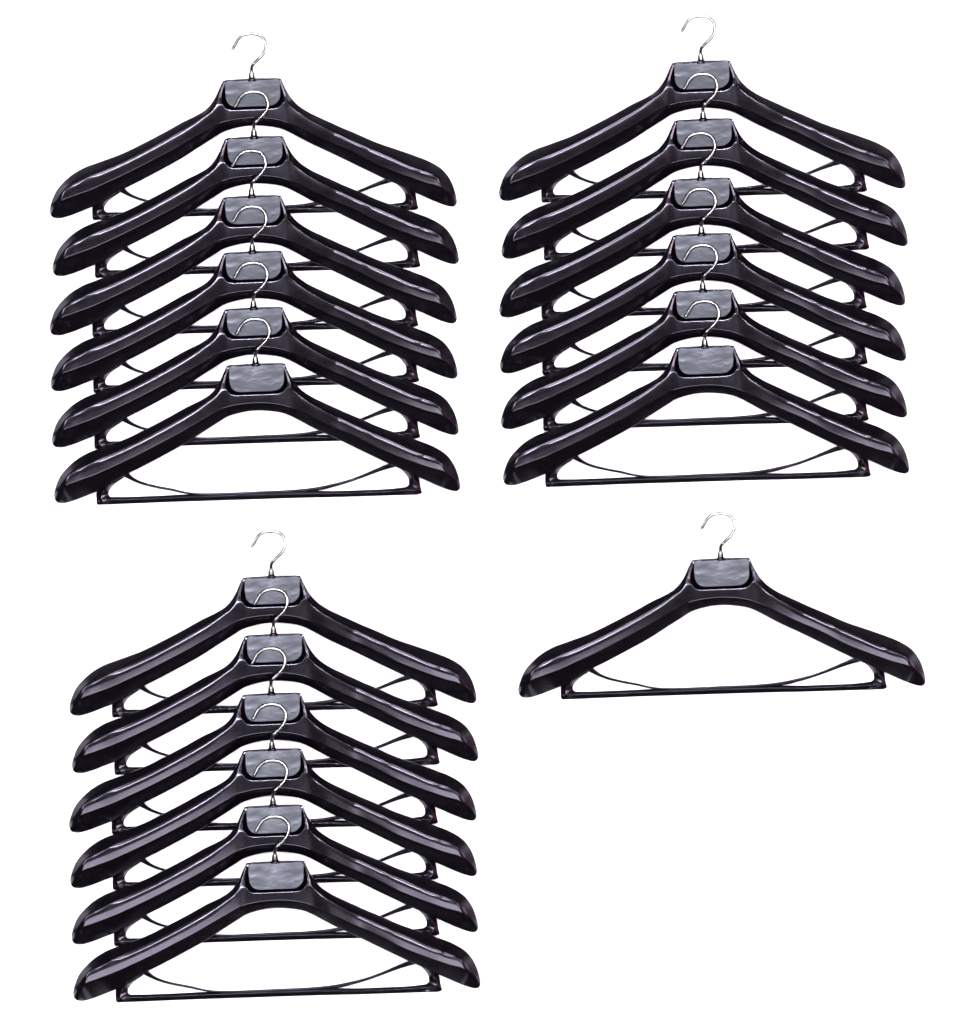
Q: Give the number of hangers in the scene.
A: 19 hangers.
